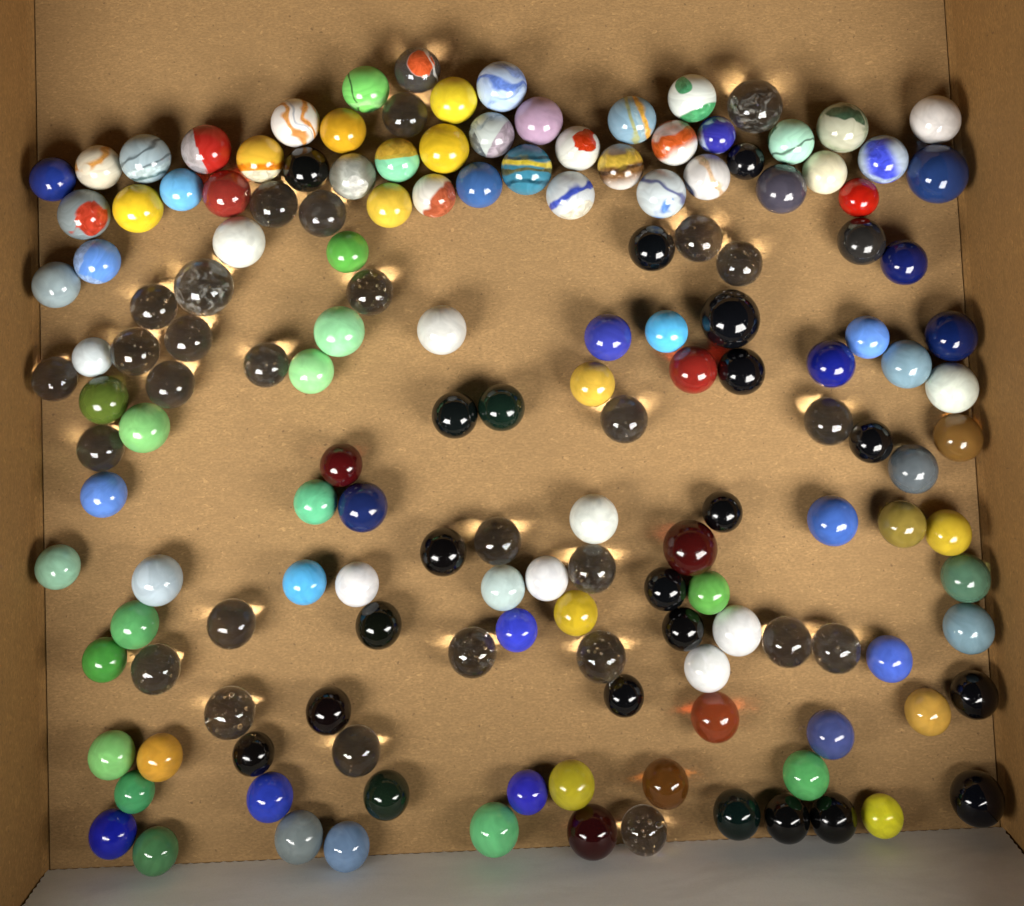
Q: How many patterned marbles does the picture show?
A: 27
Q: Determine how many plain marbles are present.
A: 102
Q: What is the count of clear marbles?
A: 28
